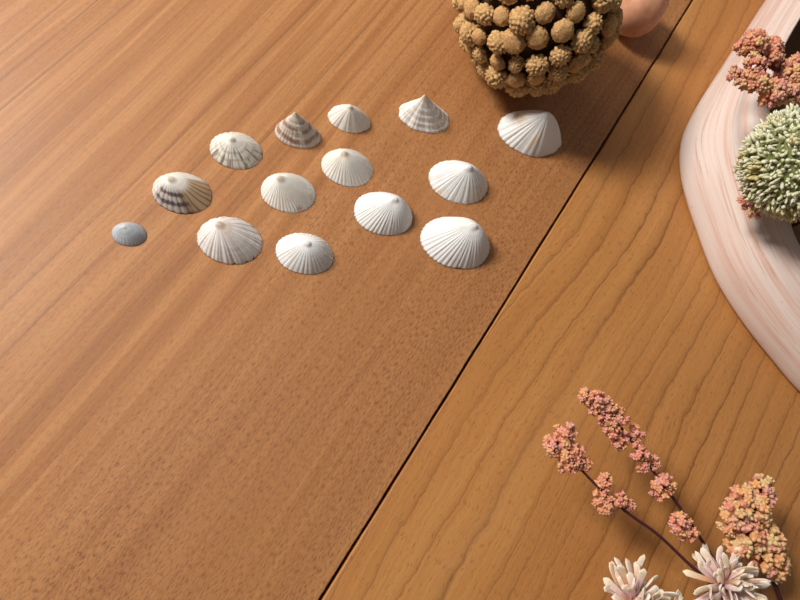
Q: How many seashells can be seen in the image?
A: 14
